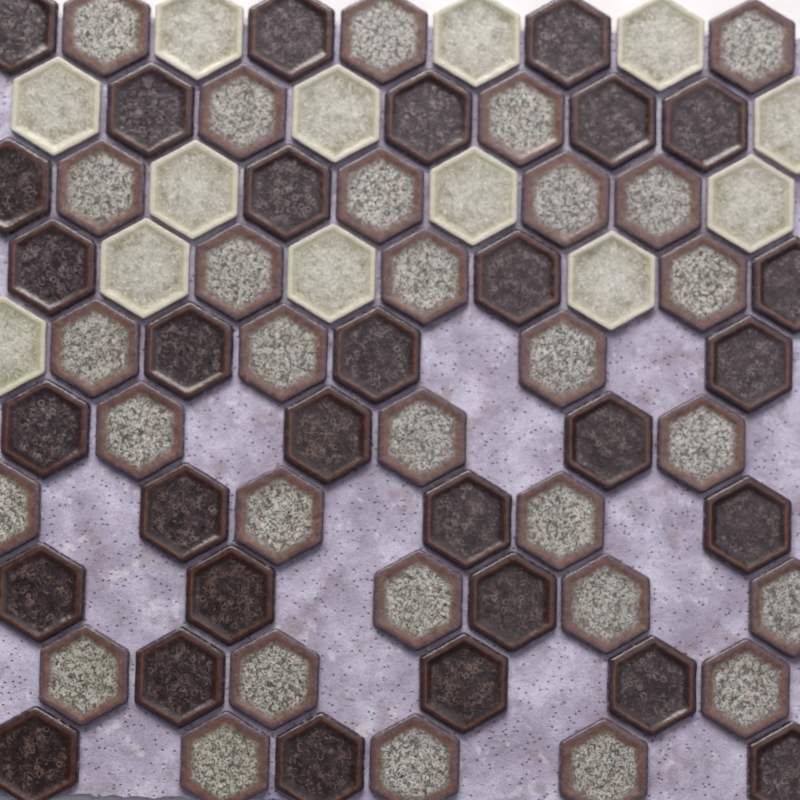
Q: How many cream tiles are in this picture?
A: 13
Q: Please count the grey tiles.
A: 30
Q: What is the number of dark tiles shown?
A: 30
